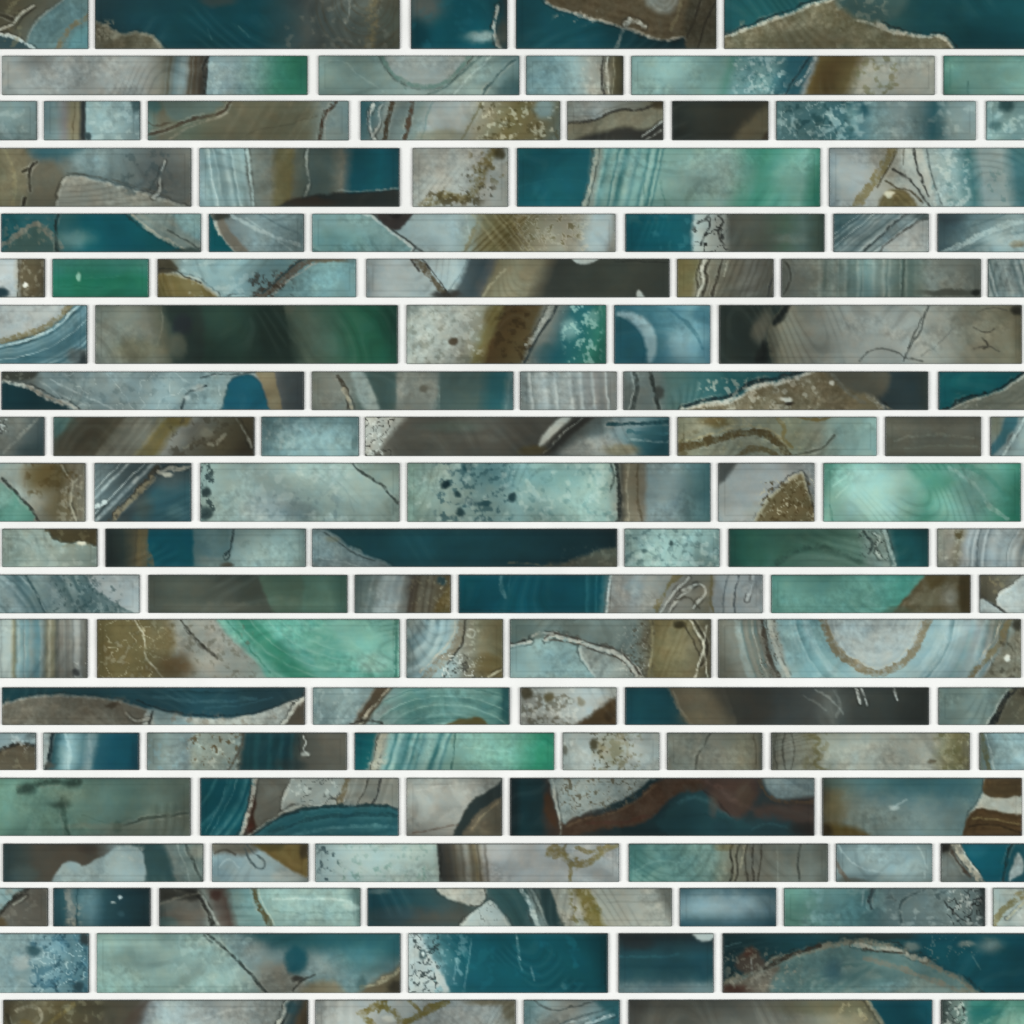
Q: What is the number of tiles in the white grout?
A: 117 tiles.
